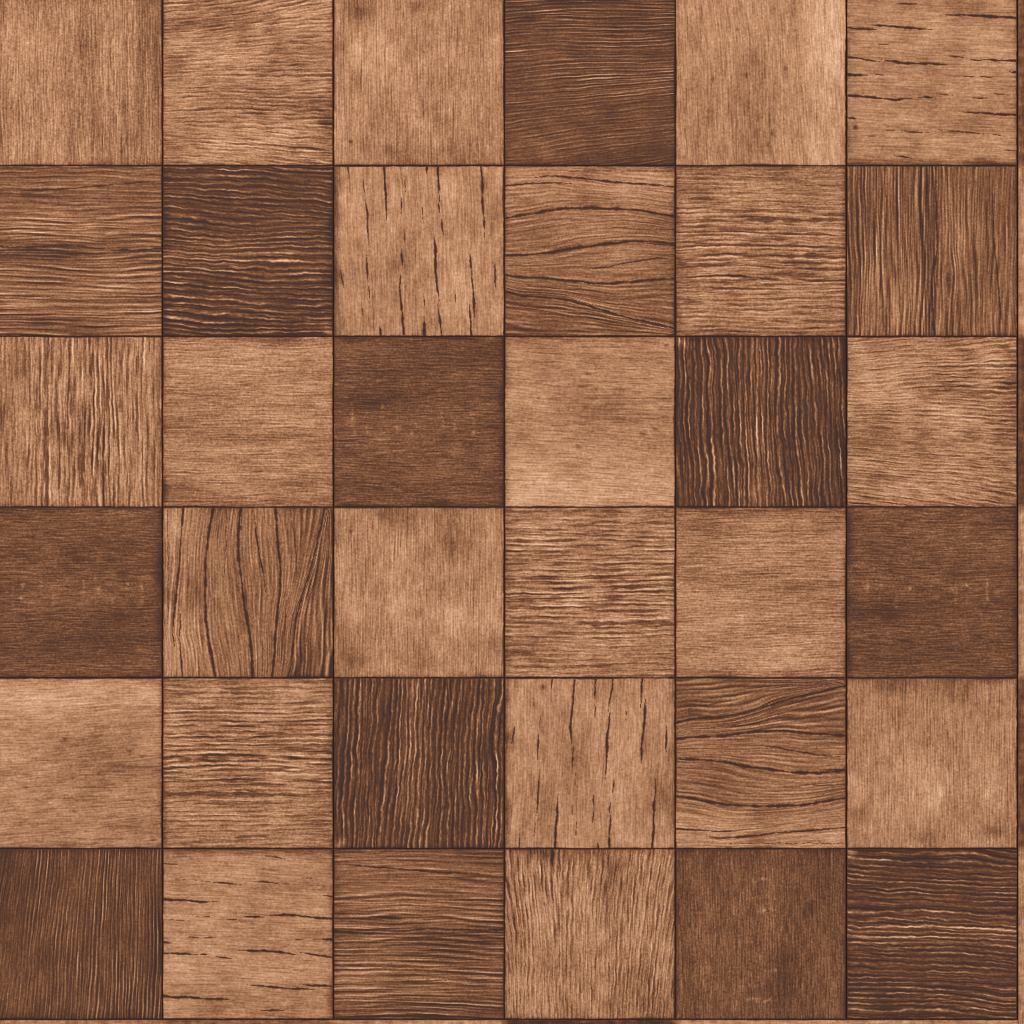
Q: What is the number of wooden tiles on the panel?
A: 36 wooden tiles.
